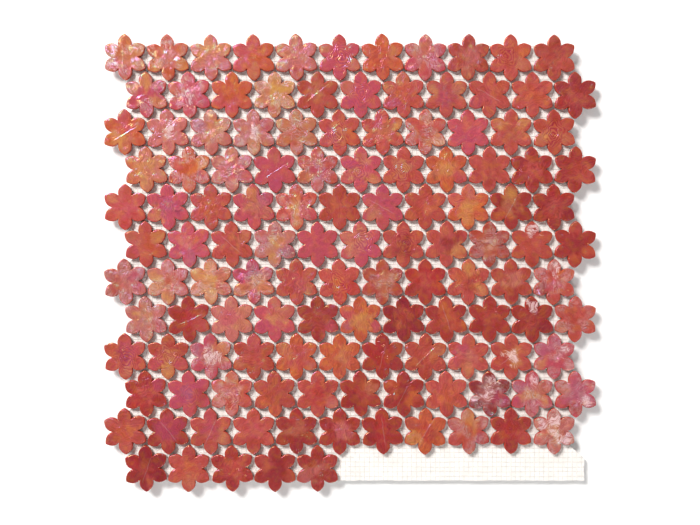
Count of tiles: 126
